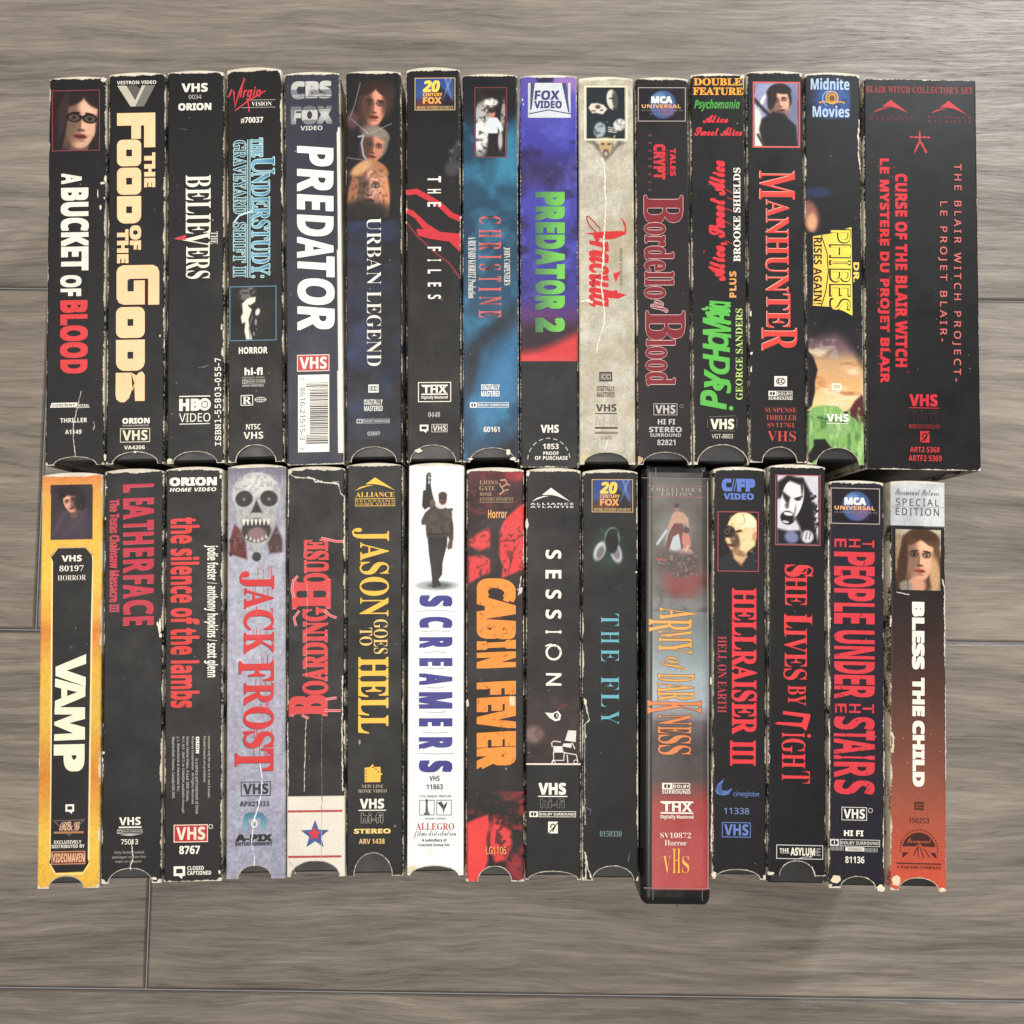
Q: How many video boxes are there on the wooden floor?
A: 30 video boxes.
